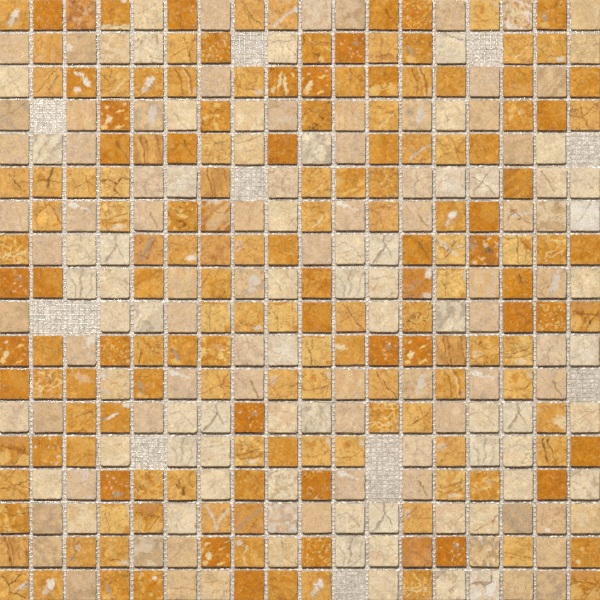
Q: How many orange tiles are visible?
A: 169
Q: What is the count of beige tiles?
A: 143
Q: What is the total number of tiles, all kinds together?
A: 312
